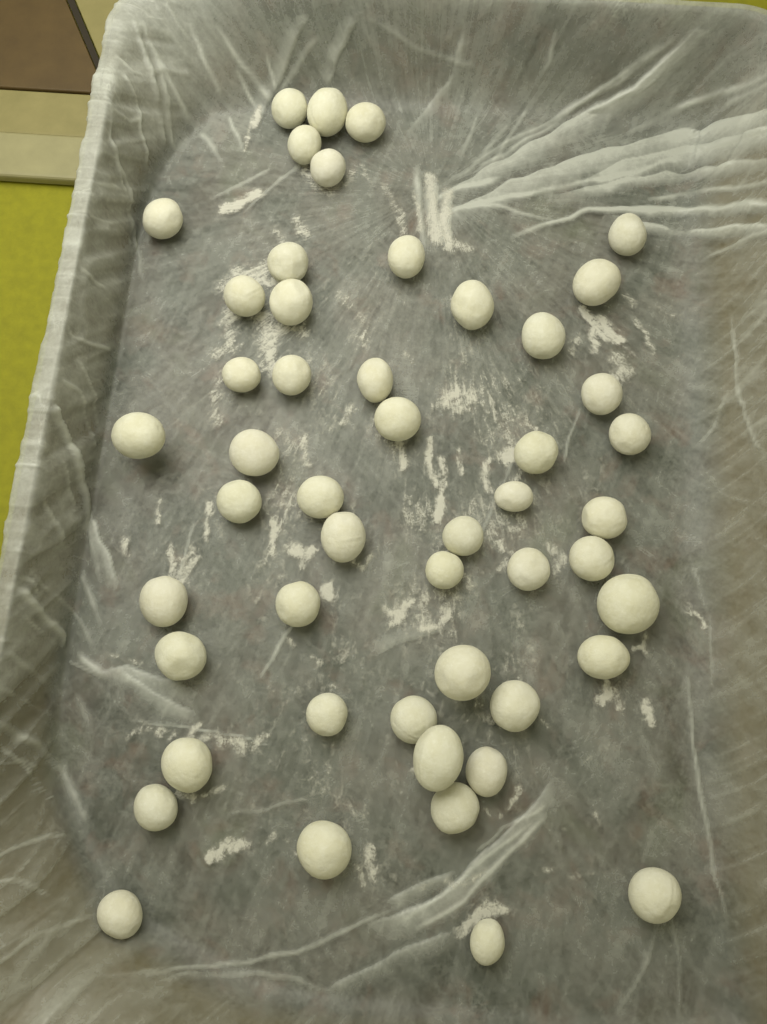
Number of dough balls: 50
